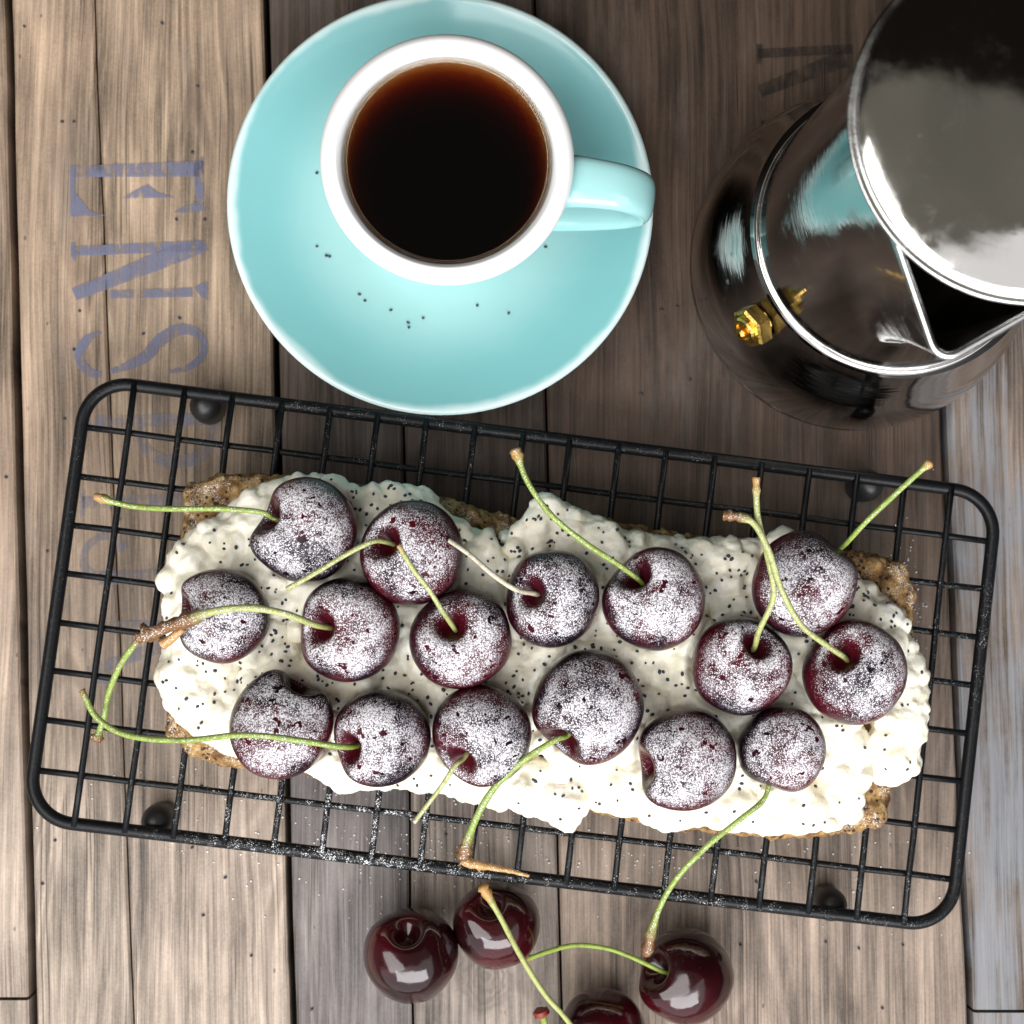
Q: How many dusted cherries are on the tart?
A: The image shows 16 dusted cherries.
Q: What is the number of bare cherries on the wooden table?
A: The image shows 4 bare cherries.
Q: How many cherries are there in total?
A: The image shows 20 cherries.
